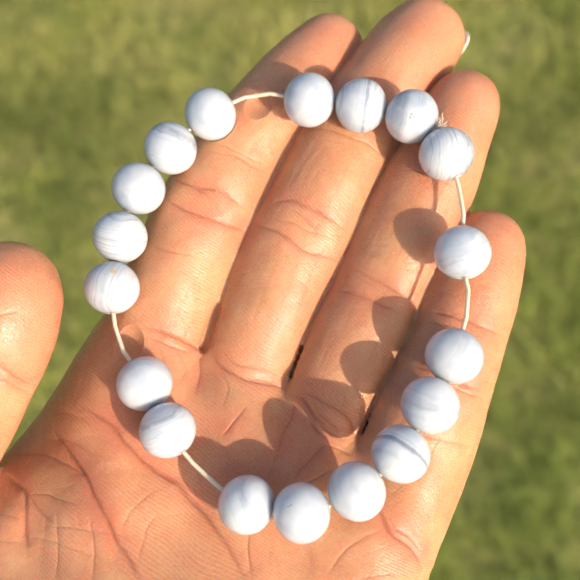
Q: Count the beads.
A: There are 18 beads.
